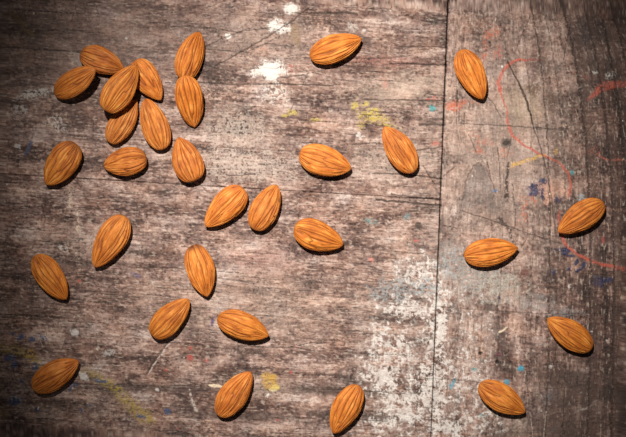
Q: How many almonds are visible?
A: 30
